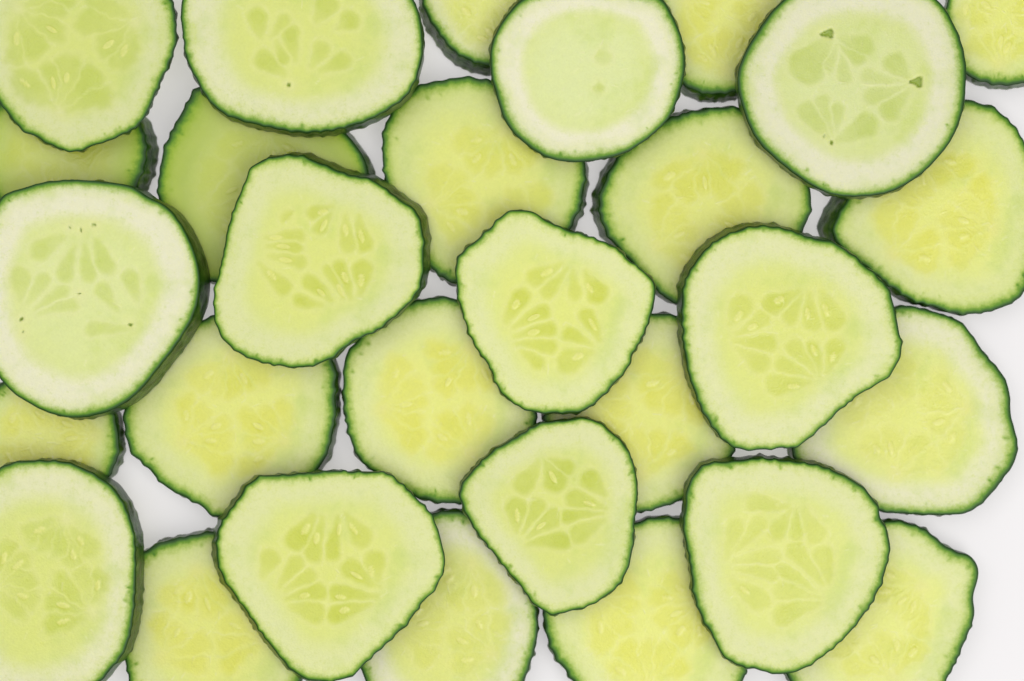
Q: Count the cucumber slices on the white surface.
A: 29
